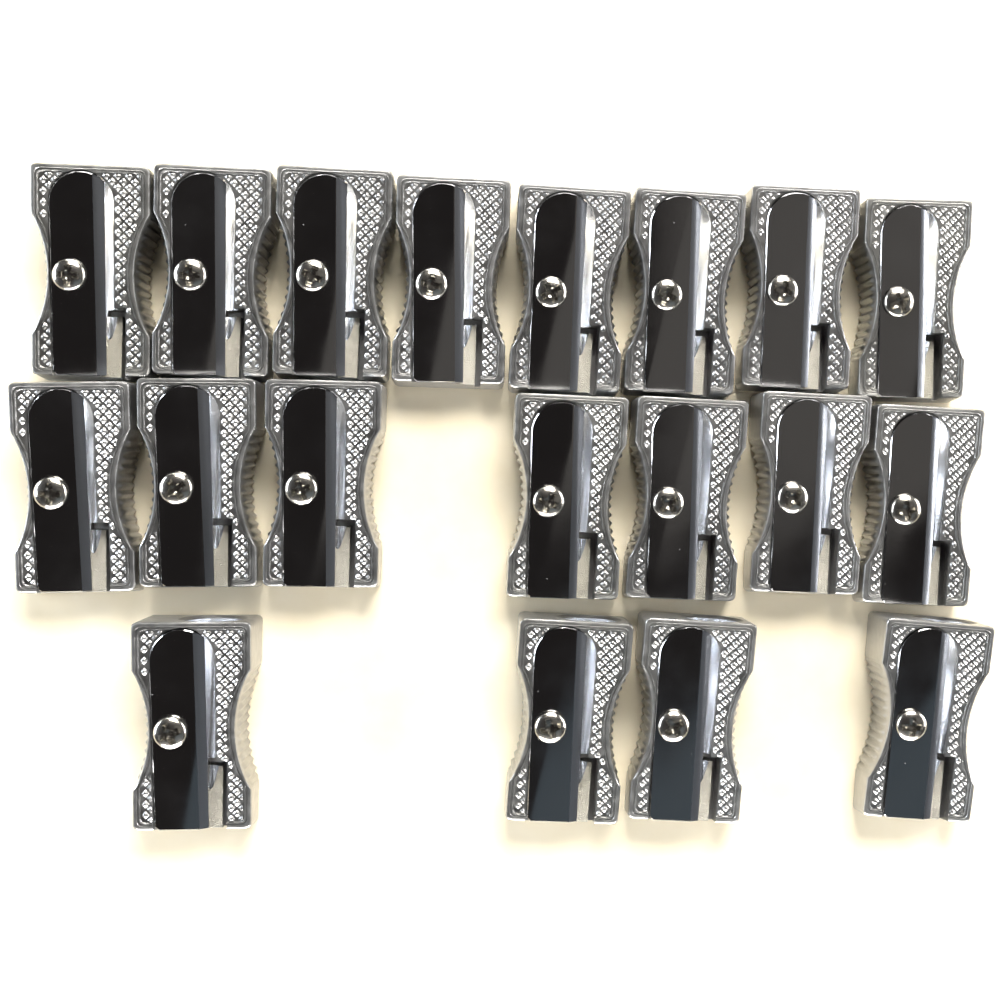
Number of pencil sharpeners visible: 19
